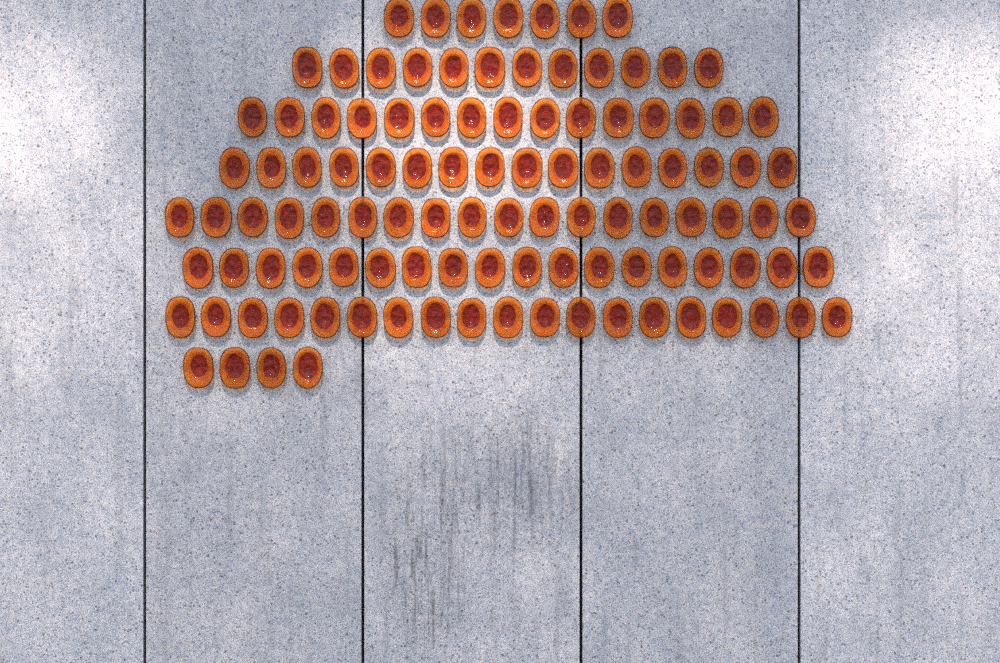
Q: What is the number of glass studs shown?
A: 109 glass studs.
